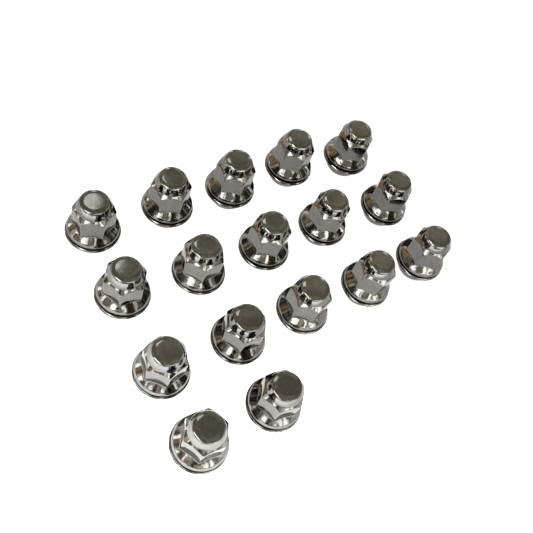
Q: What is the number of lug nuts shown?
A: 17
